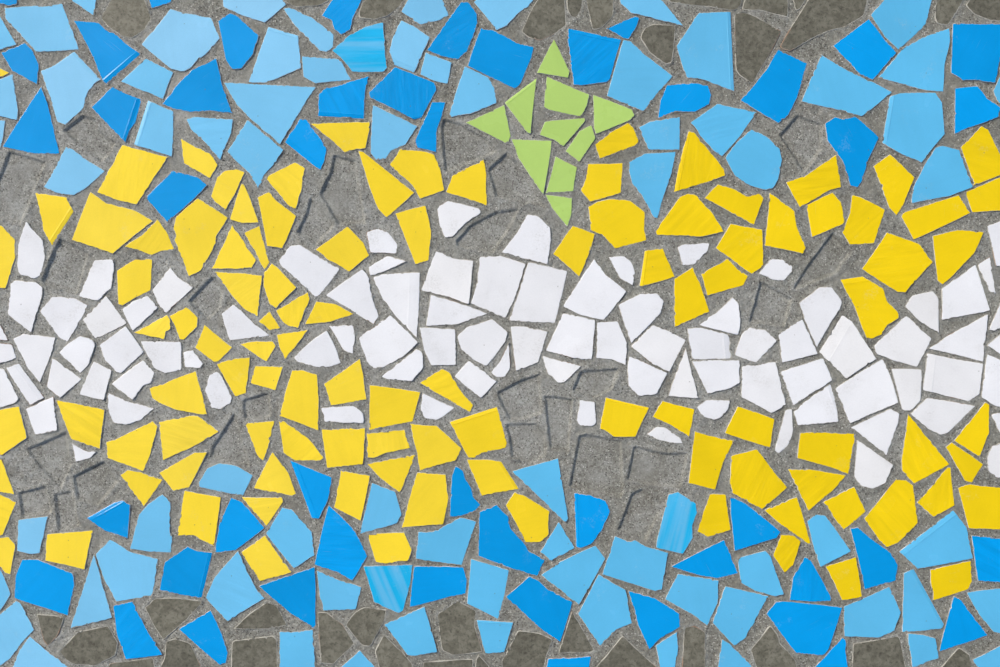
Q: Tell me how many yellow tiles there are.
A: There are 105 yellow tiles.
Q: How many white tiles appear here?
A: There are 88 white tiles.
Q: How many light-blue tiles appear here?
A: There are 74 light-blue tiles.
